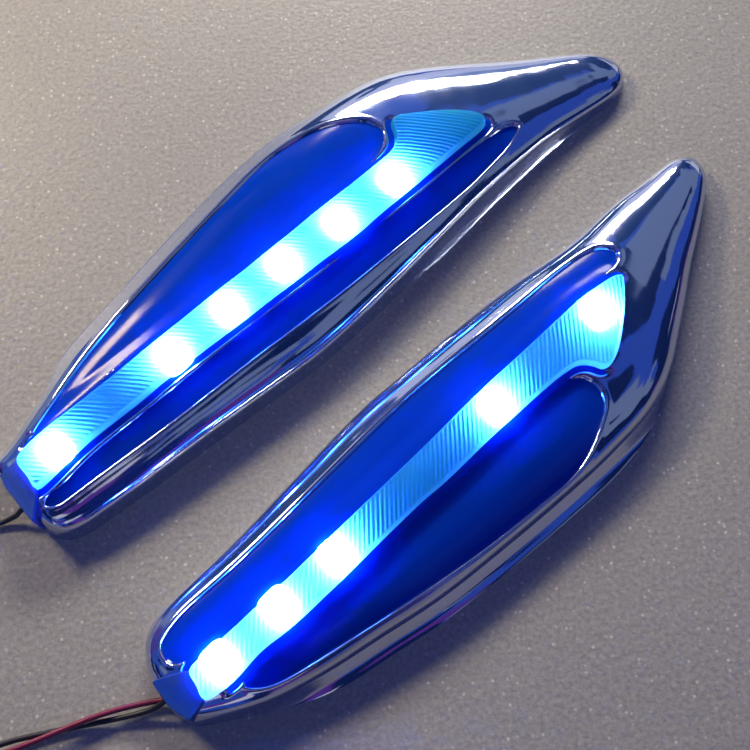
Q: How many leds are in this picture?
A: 11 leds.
